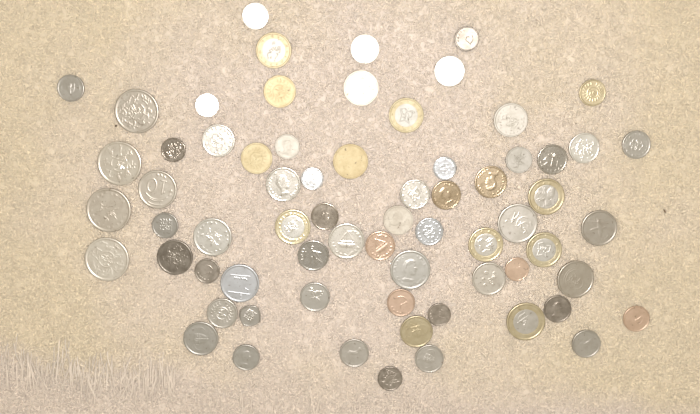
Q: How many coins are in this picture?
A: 68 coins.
